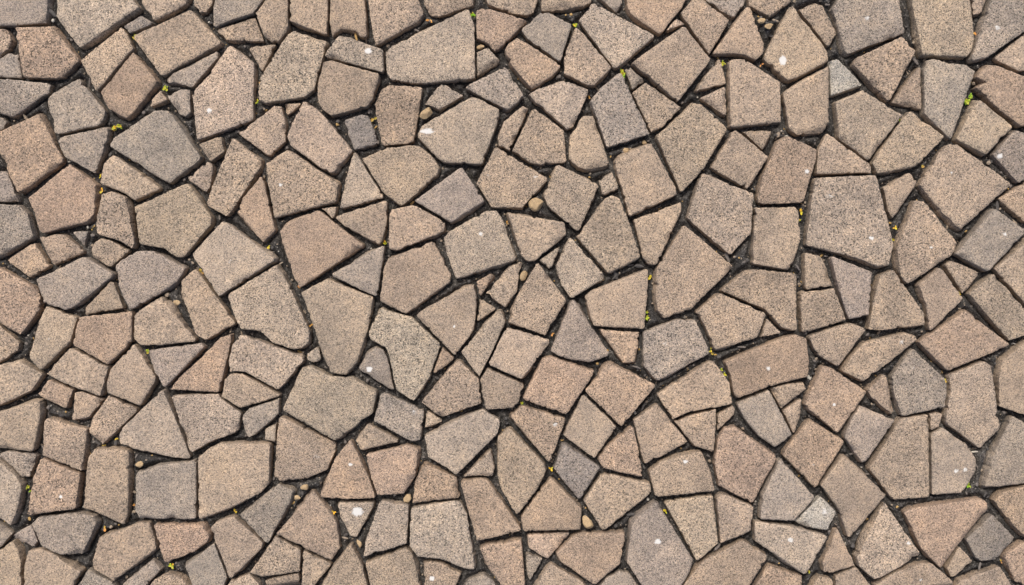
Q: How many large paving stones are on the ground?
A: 197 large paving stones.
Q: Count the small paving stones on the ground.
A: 92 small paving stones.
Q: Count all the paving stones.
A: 289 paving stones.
